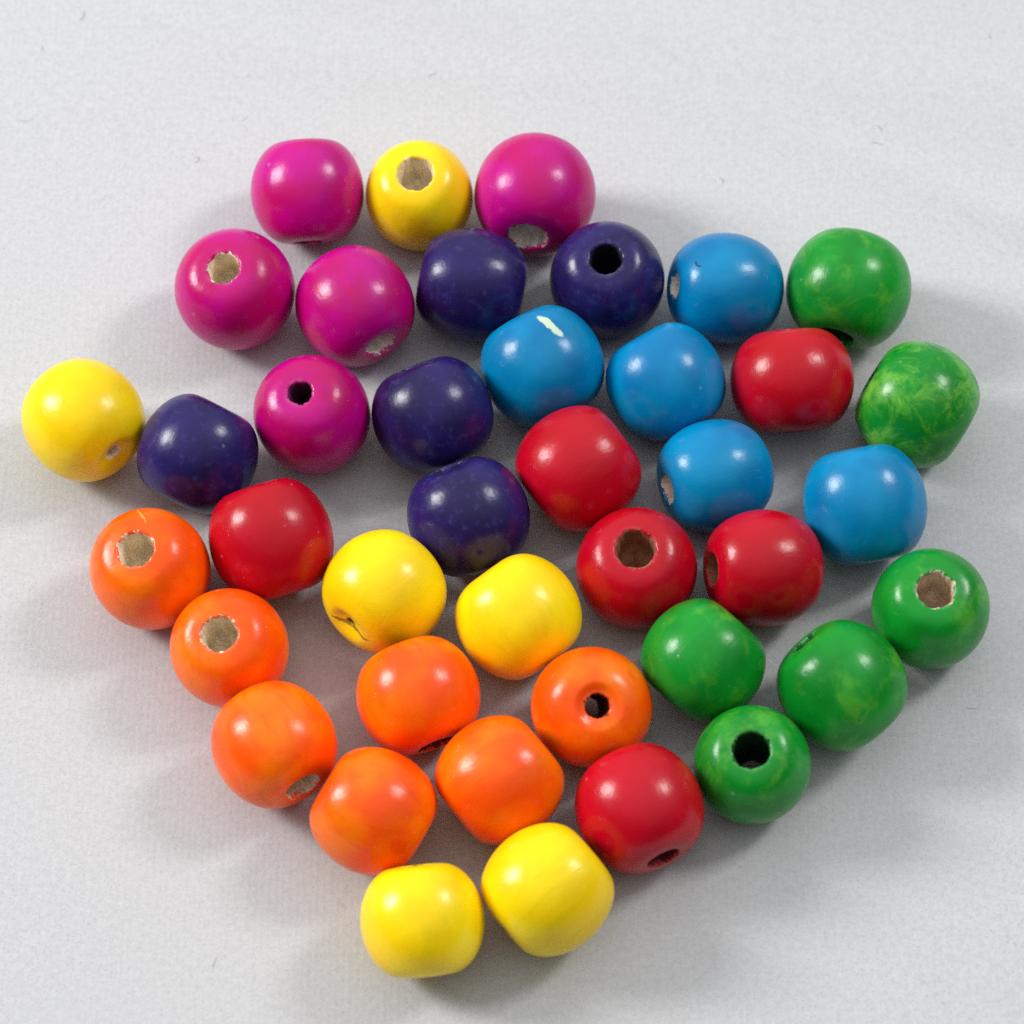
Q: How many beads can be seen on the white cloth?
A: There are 40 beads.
